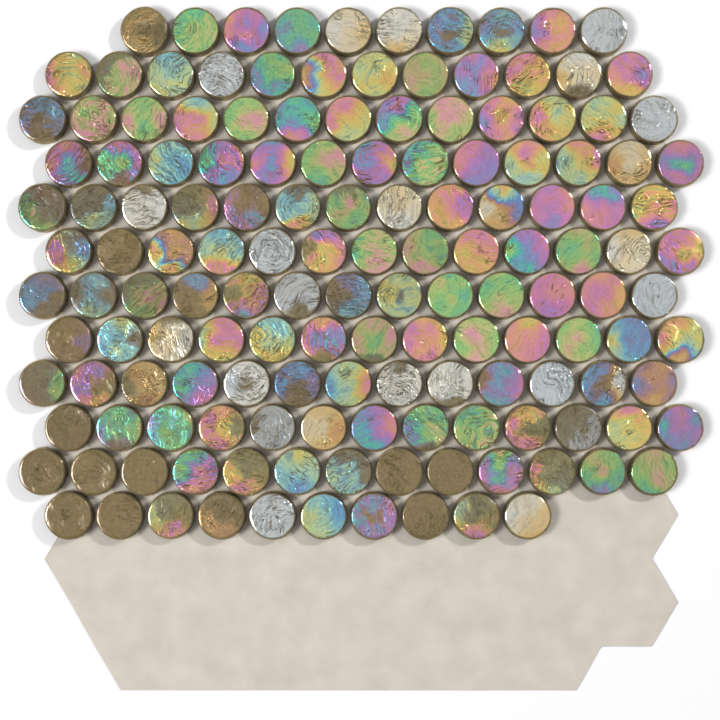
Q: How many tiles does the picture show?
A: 149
